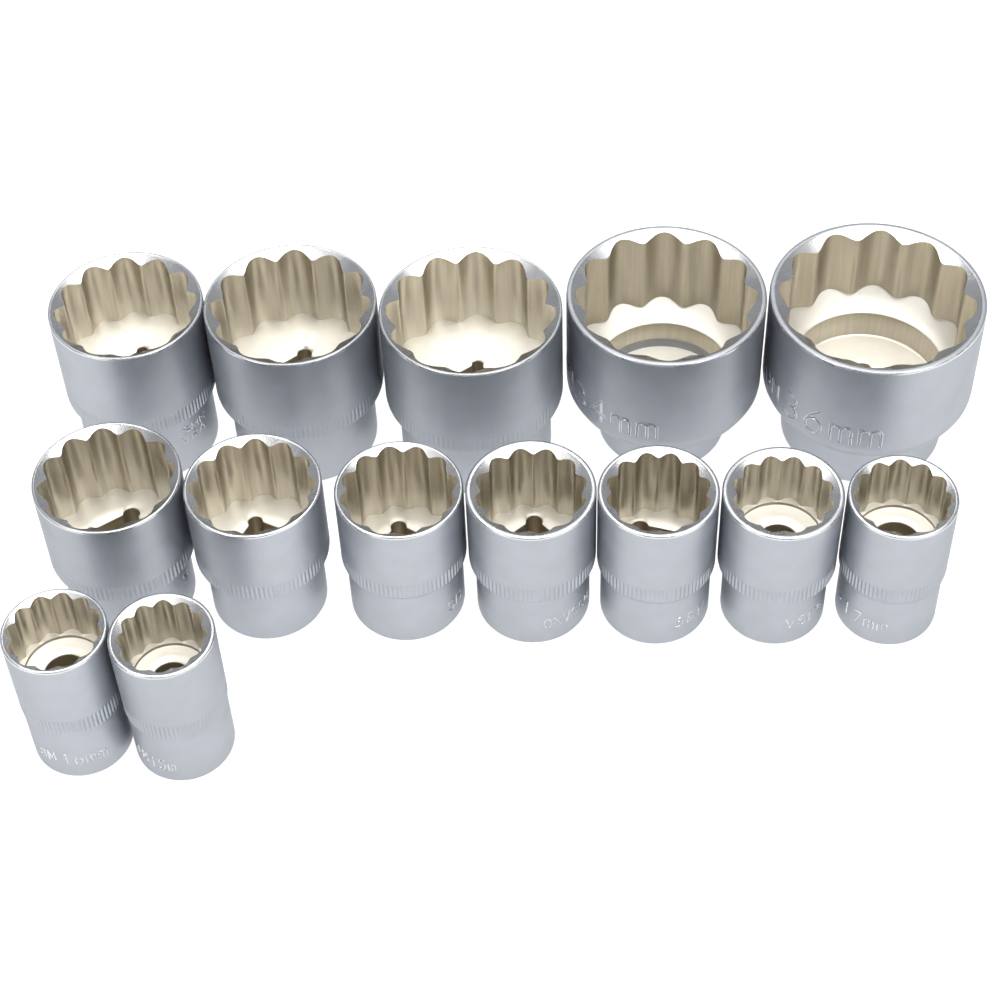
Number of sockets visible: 14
